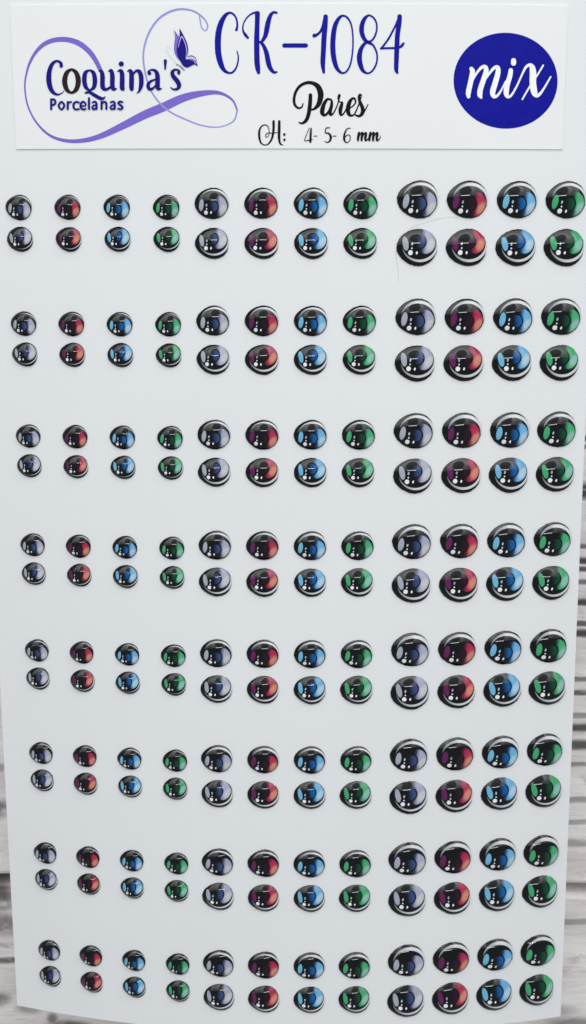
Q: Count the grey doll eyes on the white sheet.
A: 48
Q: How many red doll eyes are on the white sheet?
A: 48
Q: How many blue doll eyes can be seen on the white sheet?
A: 48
